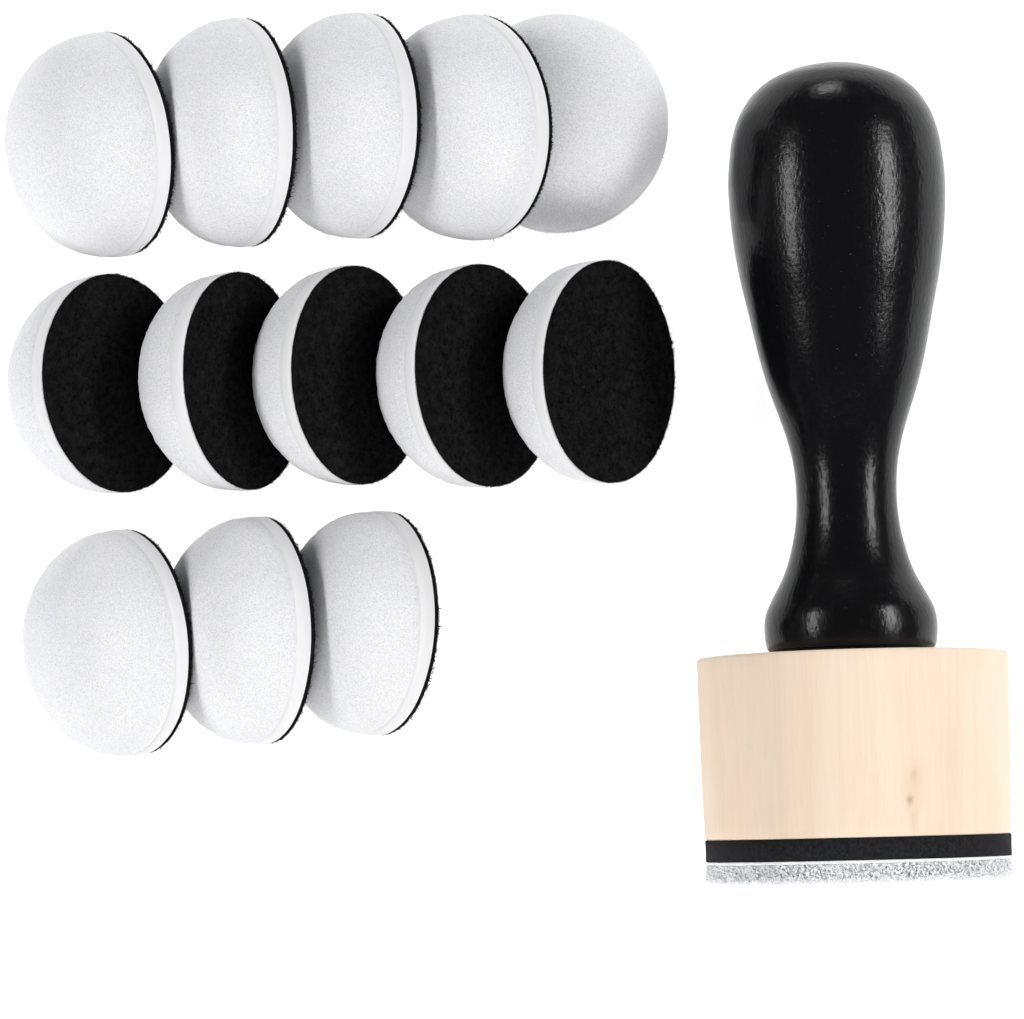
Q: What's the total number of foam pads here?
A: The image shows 13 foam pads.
